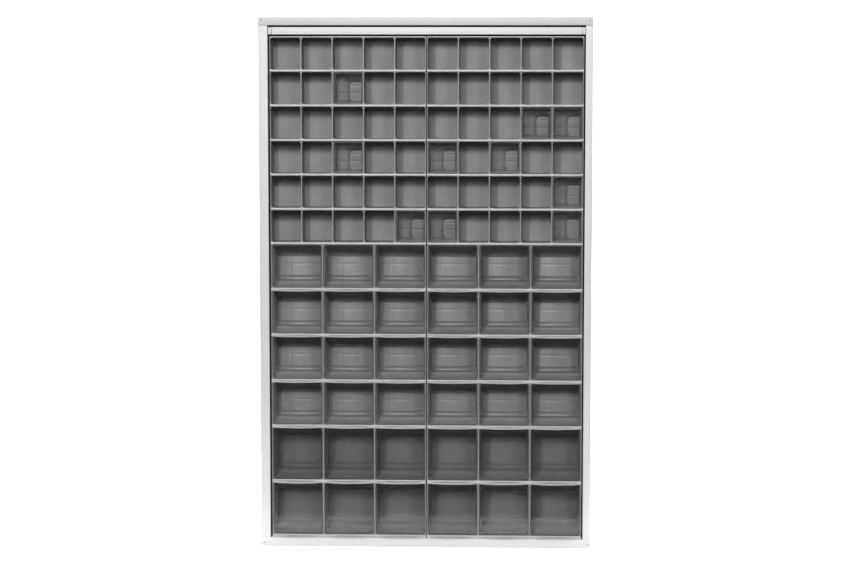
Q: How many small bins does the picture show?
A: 10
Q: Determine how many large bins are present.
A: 36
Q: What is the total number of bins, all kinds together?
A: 46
